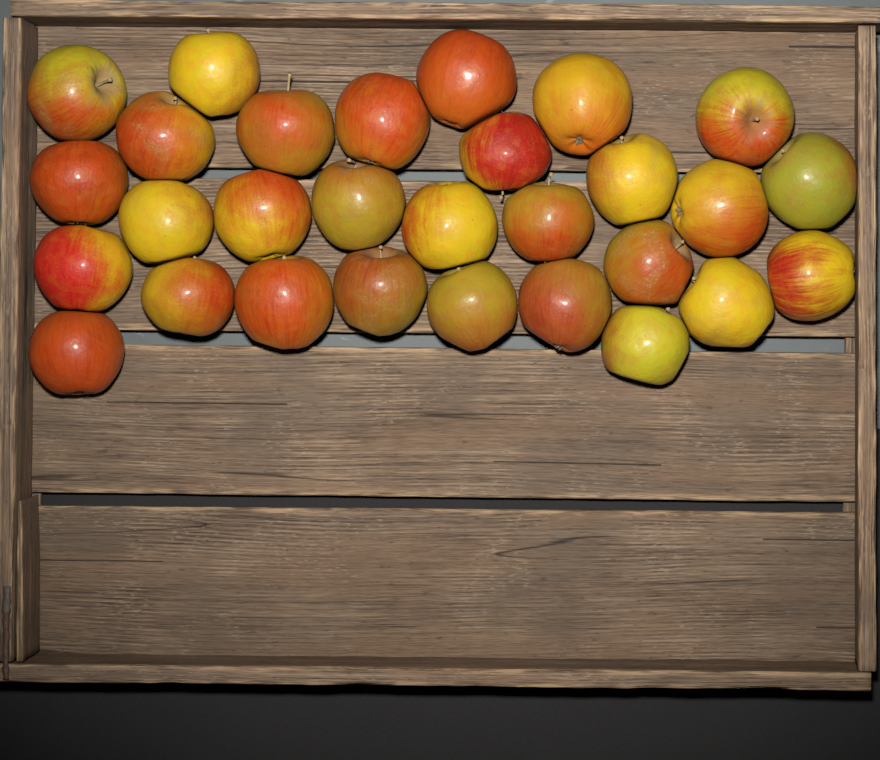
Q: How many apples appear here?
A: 29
